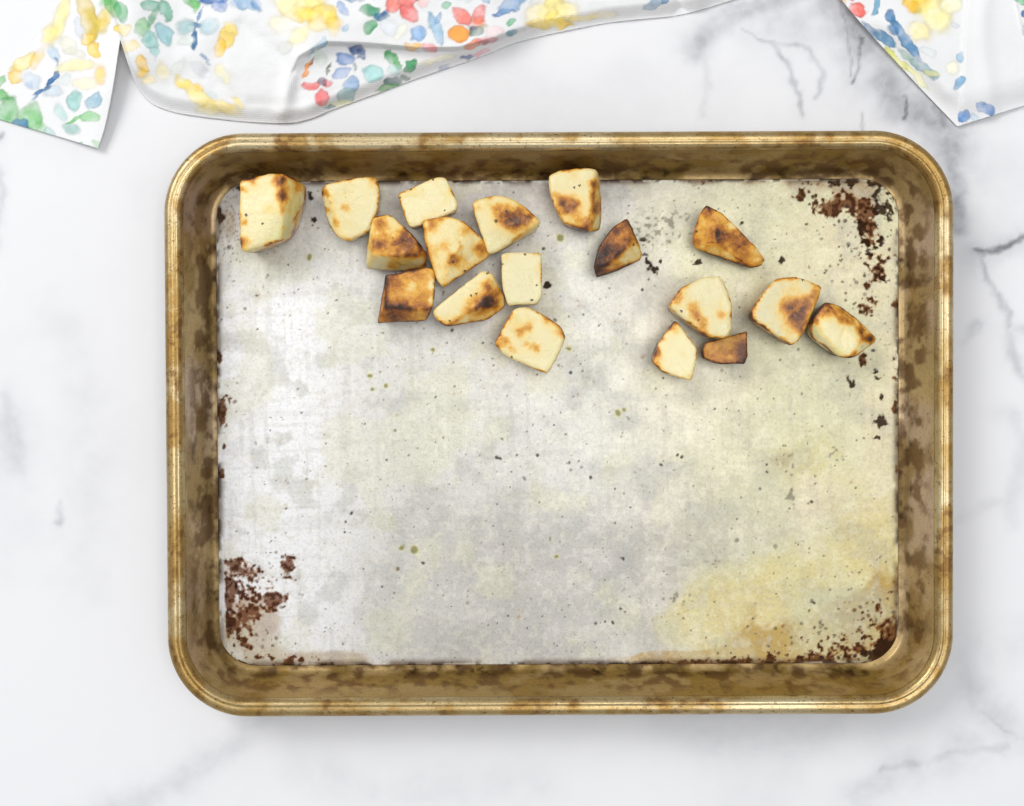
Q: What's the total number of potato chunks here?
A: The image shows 18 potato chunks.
